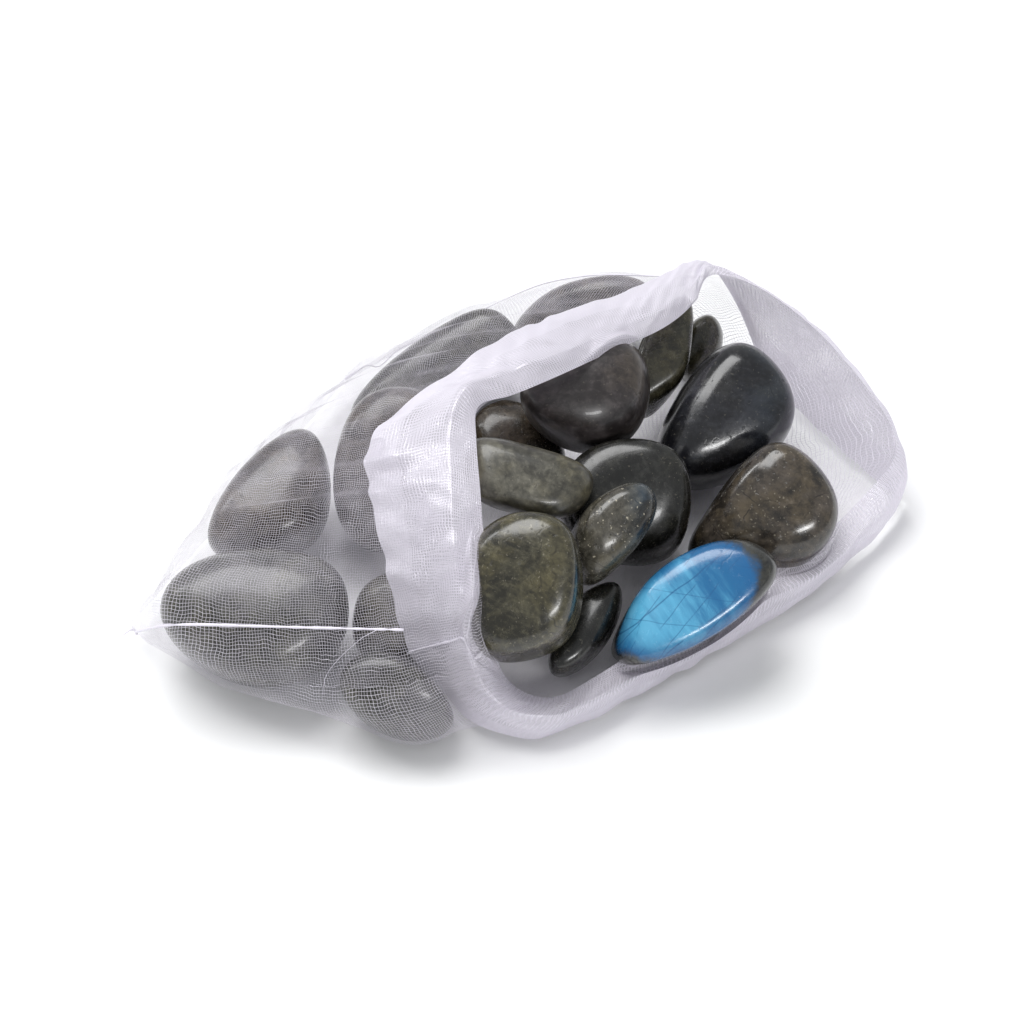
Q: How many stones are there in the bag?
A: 19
